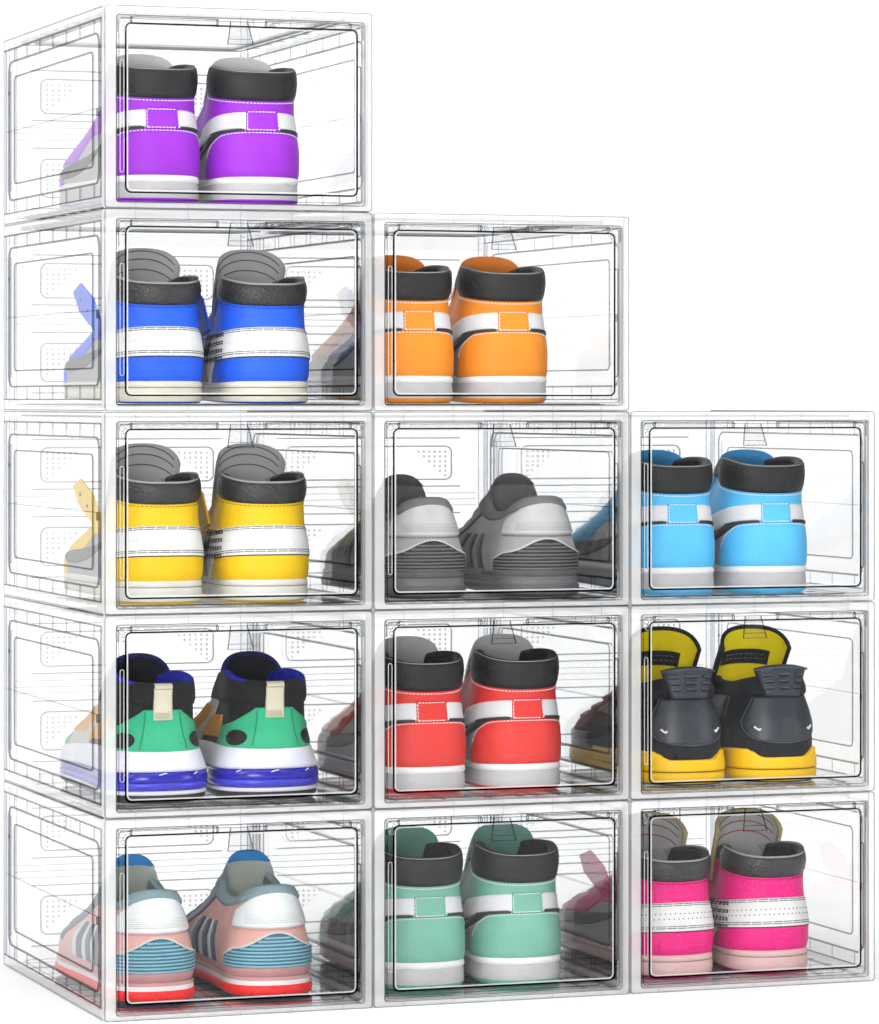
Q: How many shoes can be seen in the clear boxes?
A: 24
